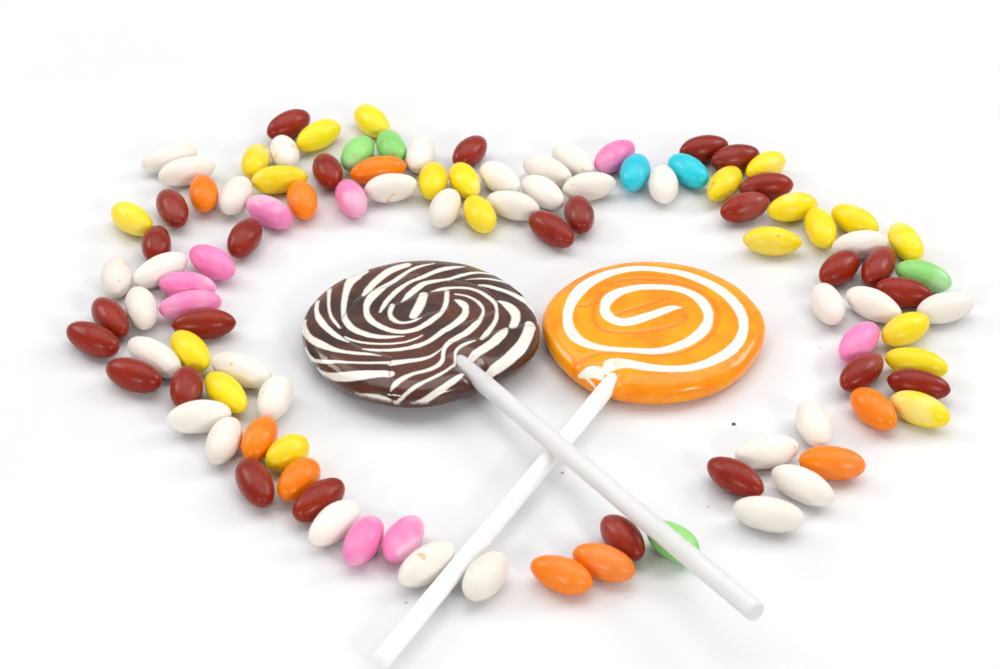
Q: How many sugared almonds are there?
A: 104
